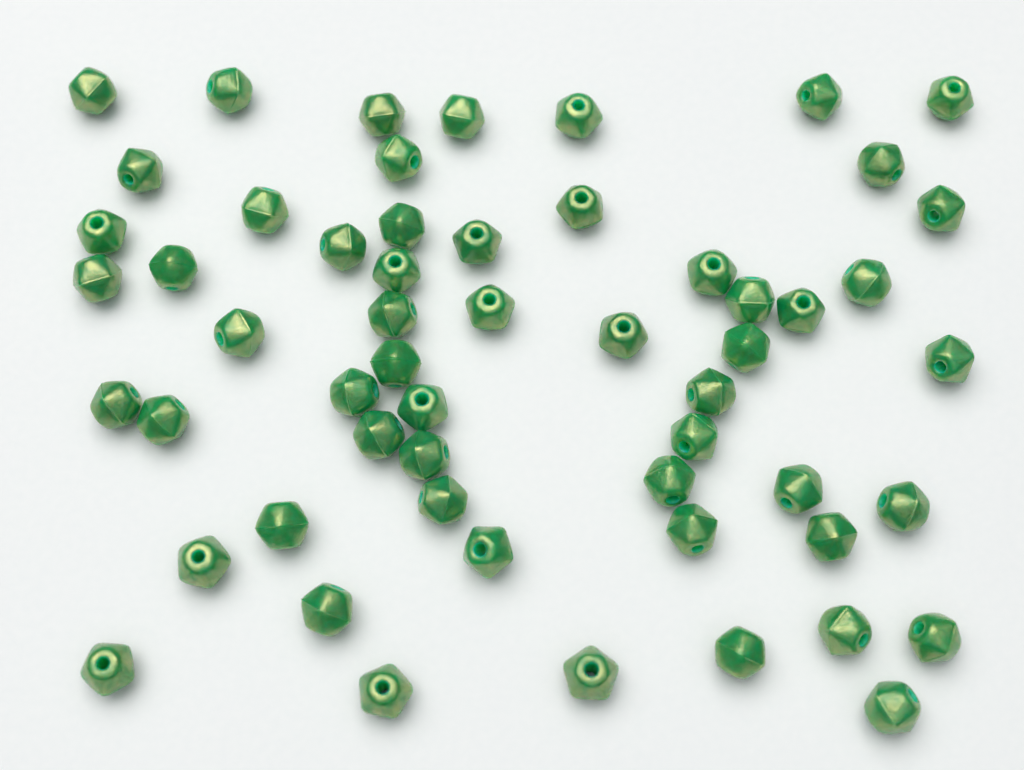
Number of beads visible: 56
